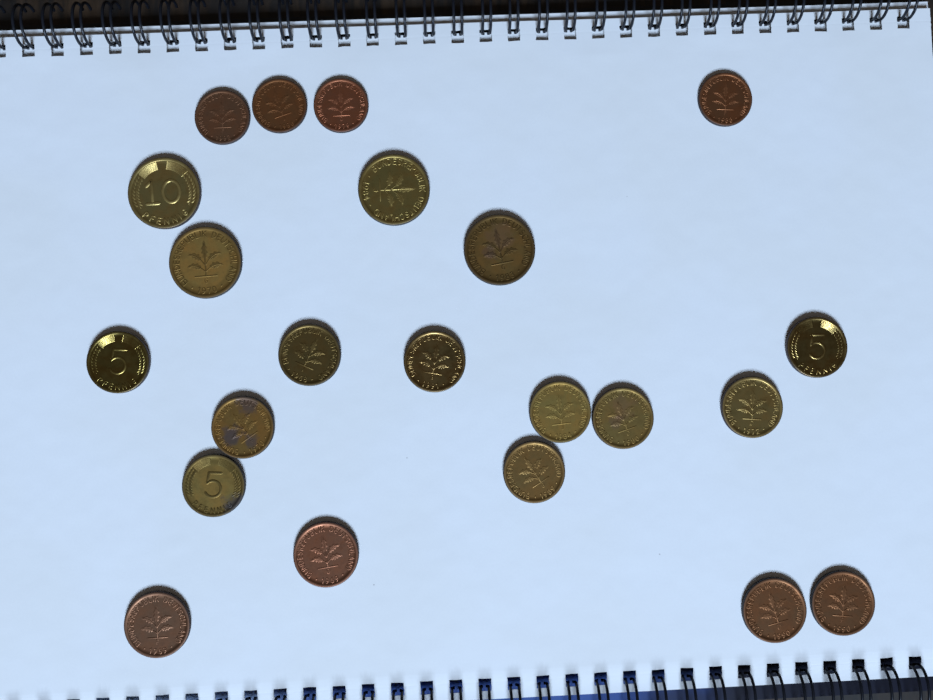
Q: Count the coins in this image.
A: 22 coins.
